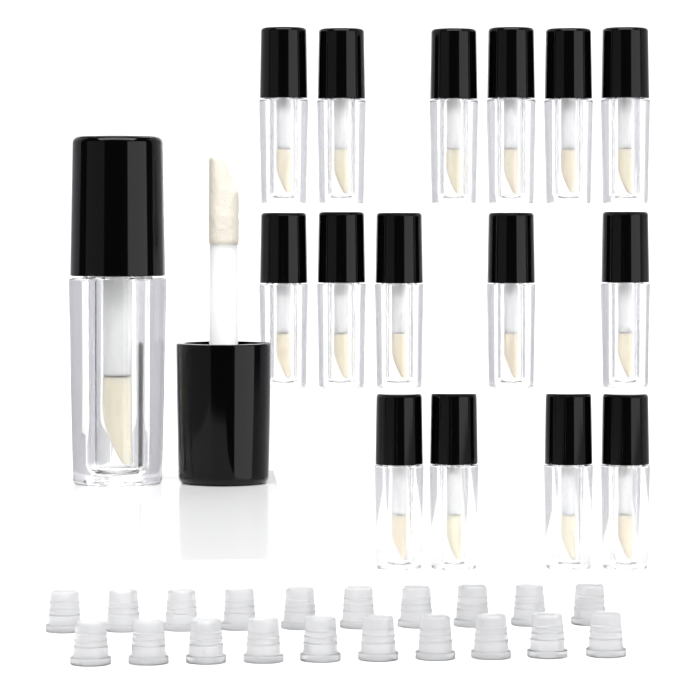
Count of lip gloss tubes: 16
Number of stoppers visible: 20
